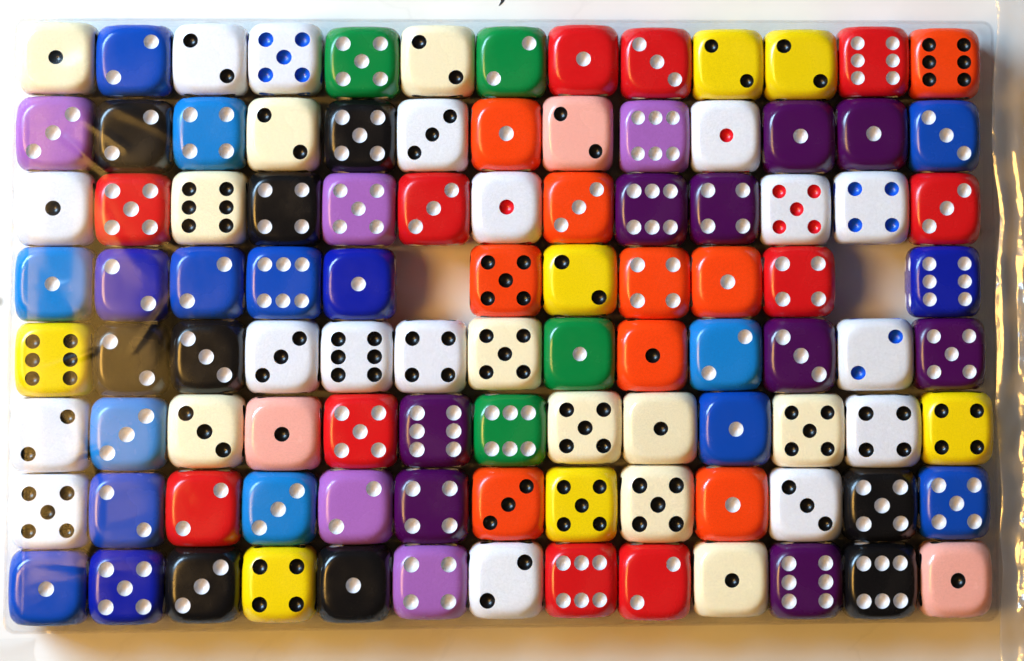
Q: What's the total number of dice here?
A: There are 102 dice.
